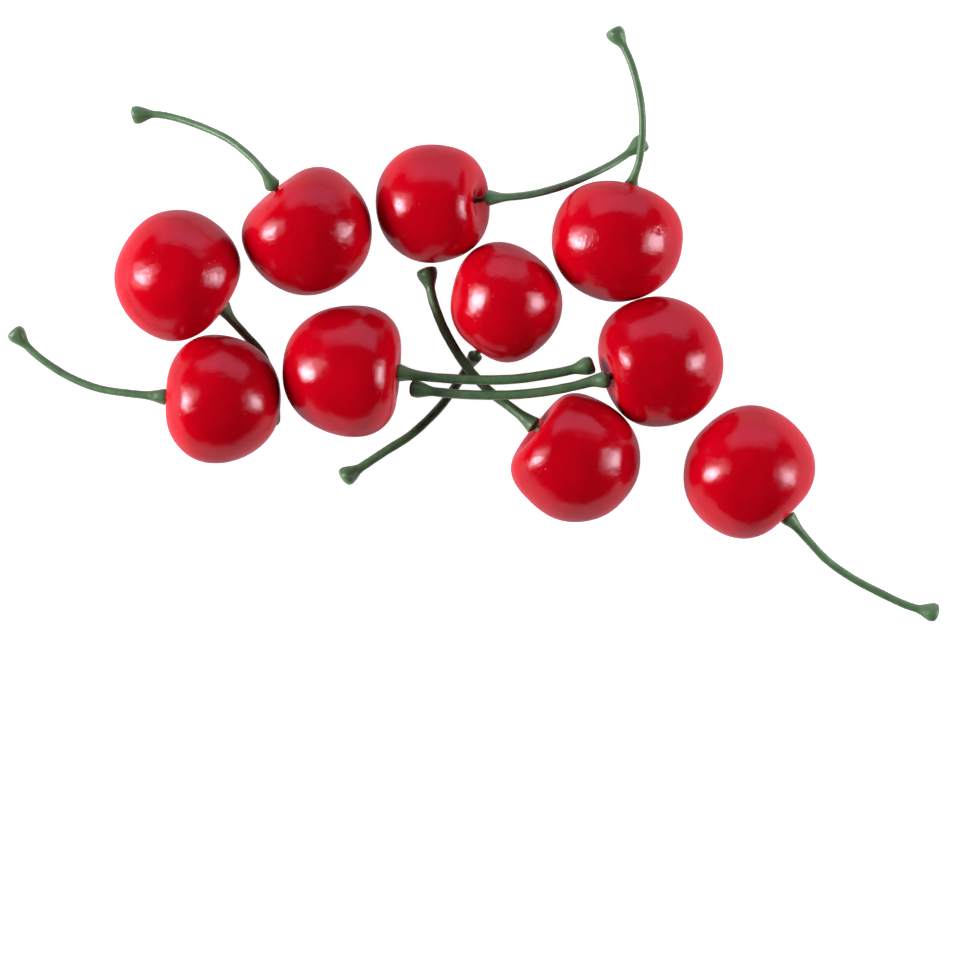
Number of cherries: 10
